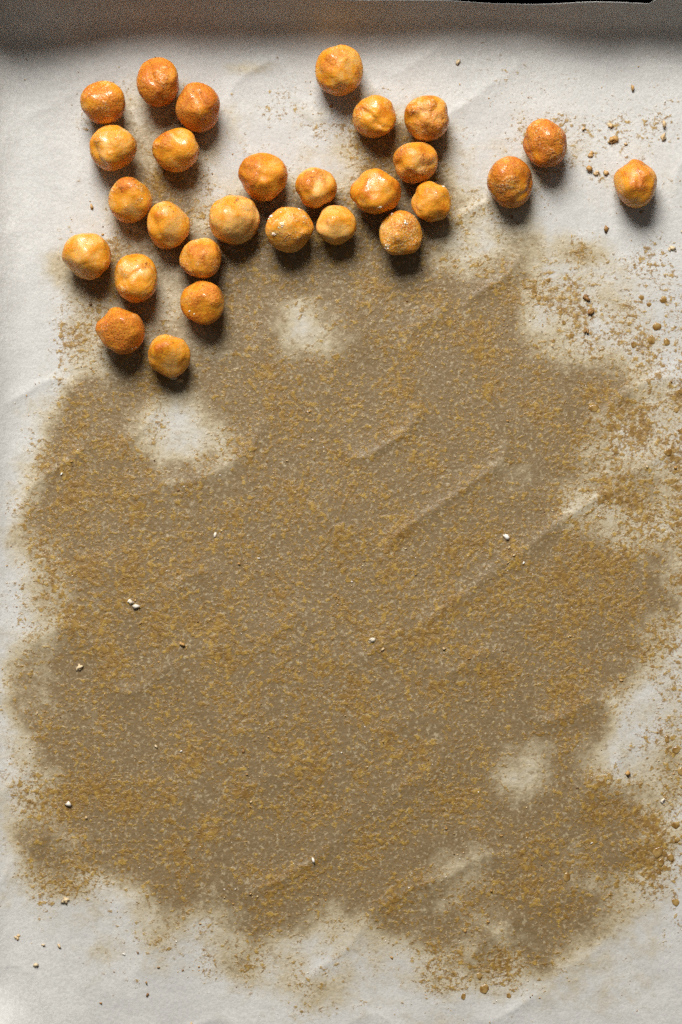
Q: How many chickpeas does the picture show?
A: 28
